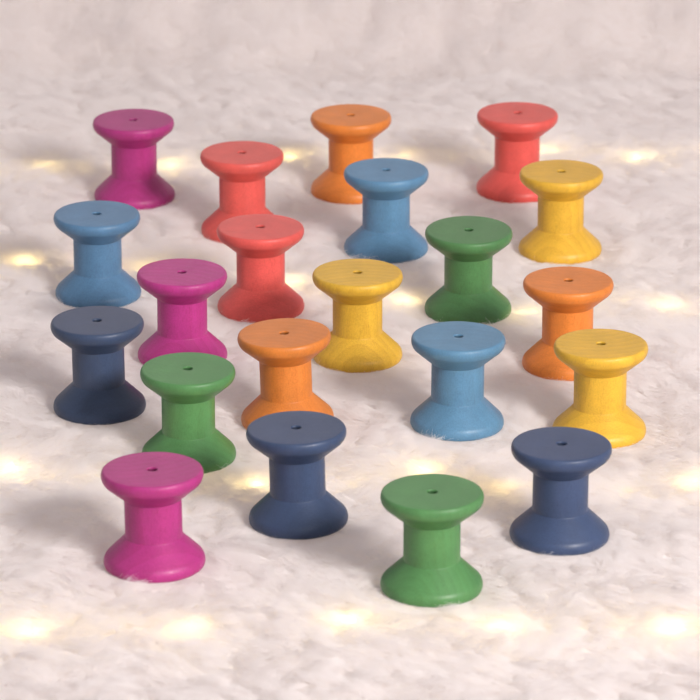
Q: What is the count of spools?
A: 21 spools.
